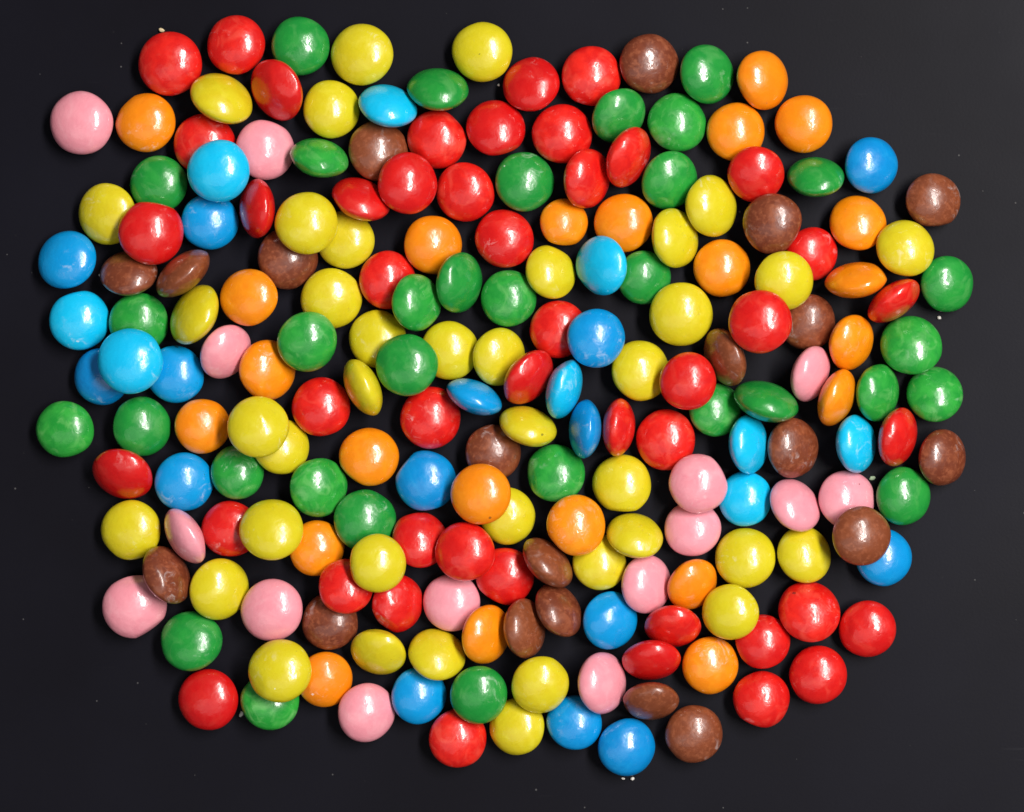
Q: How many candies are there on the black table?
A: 200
